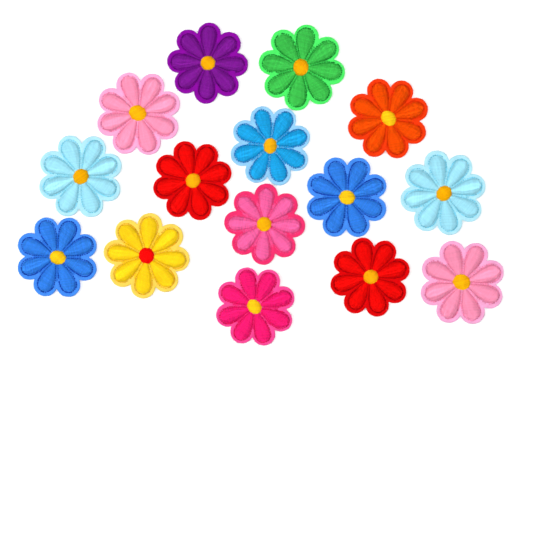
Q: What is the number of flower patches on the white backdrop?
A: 15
